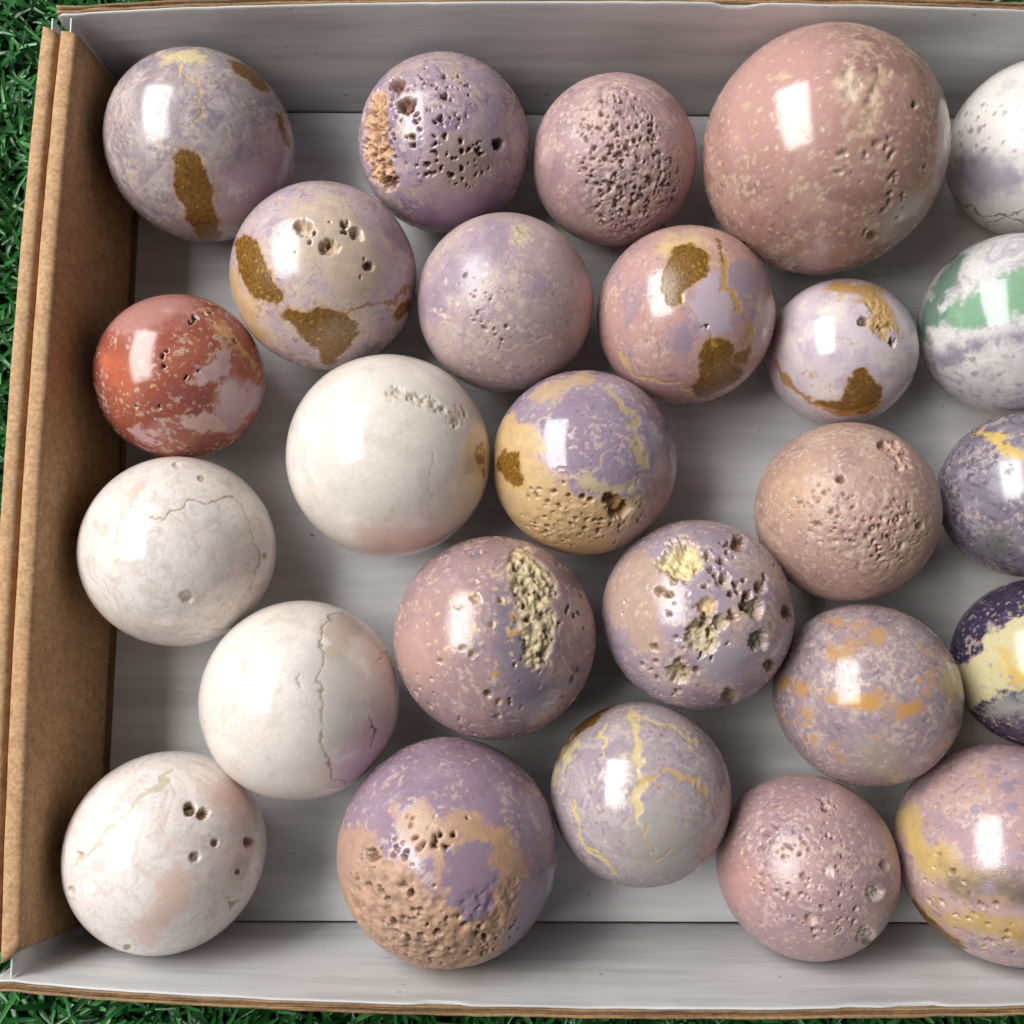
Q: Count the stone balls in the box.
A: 26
